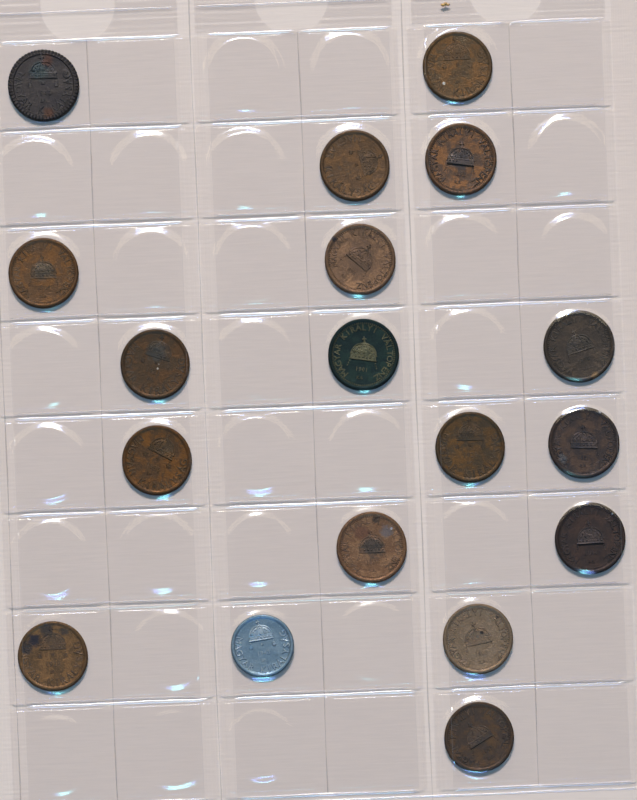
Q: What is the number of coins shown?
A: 18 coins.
